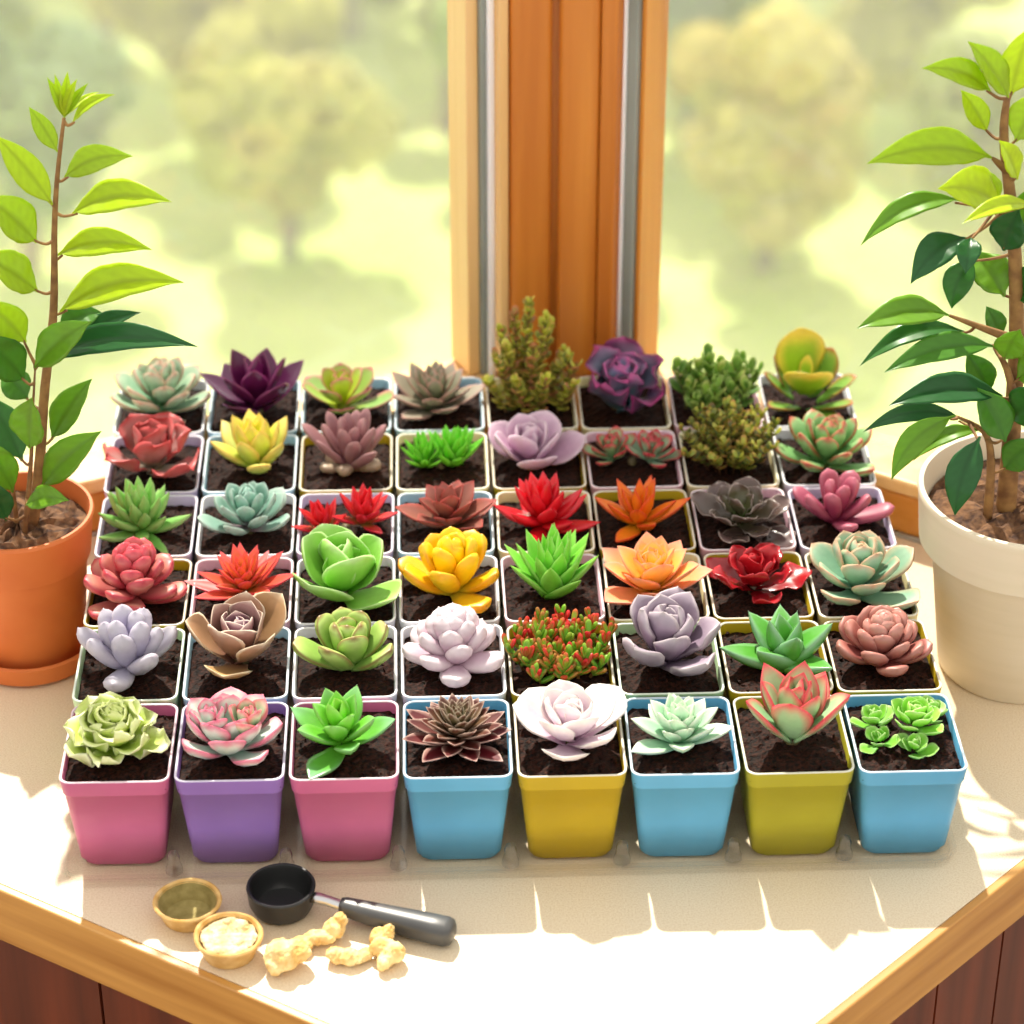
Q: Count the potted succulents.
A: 48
